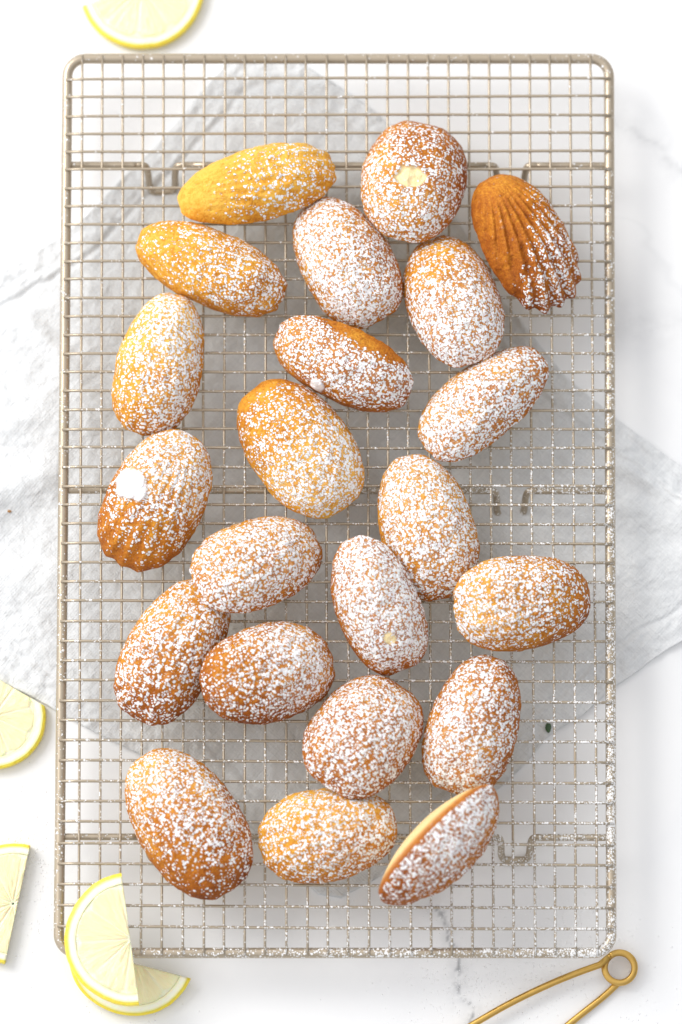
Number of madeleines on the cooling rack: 22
